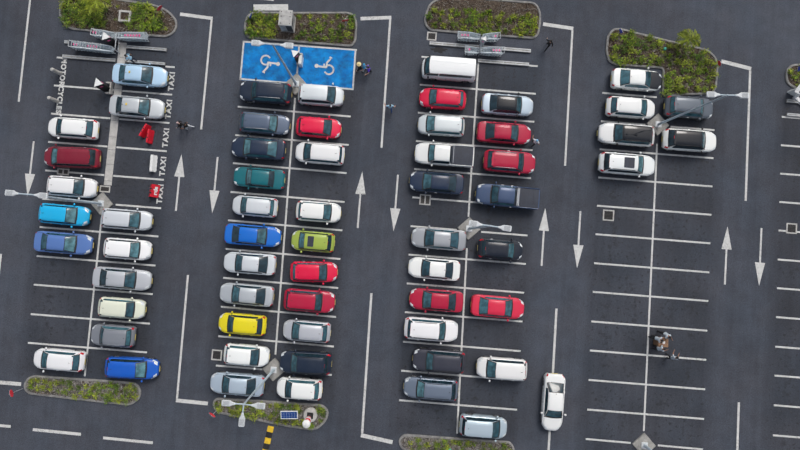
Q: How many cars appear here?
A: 61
